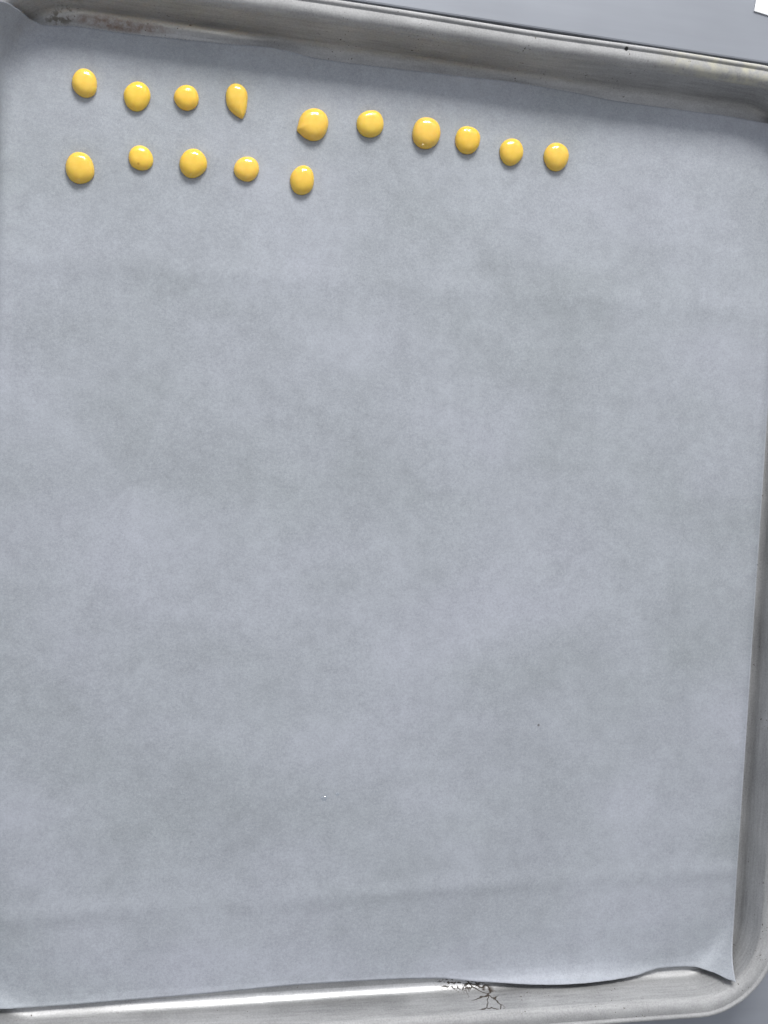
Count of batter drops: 15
